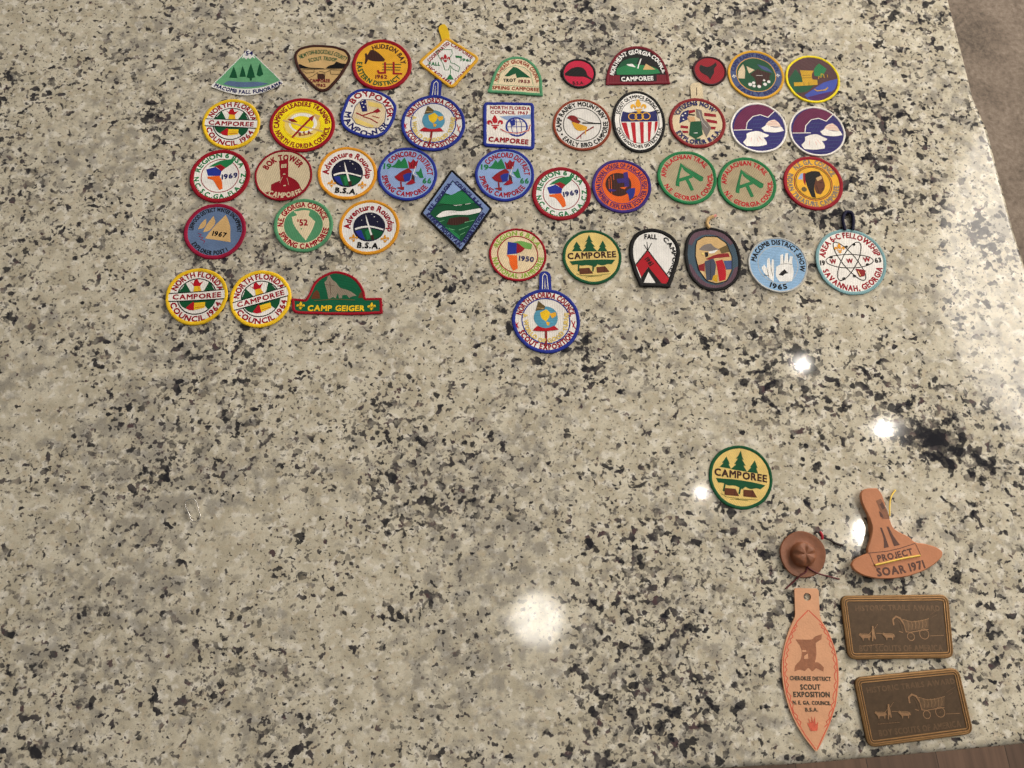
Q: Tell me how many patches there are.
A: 45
